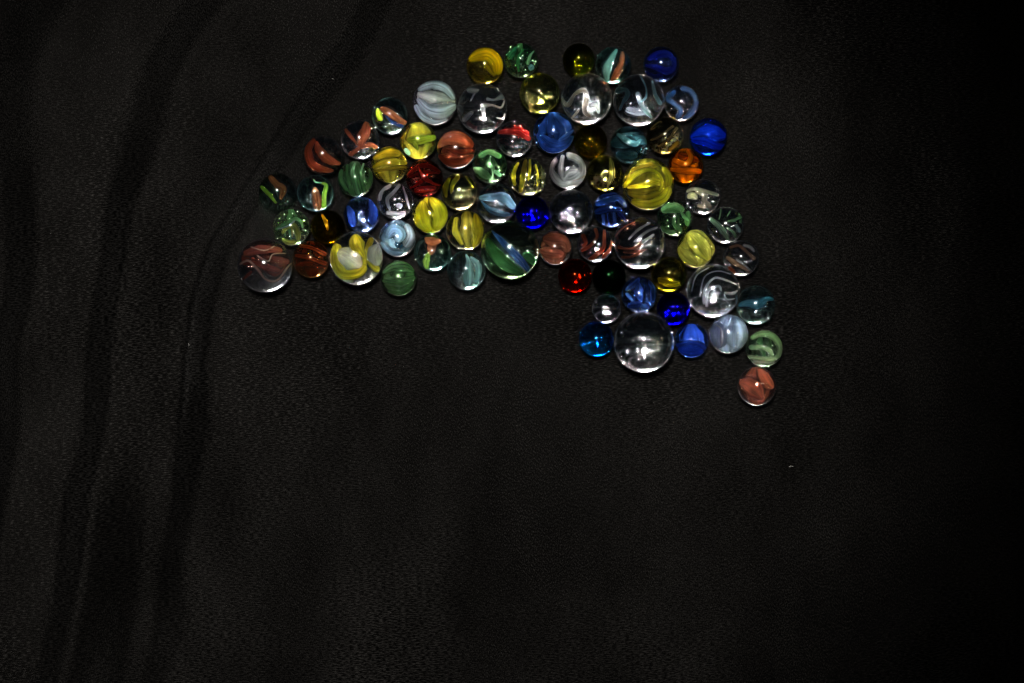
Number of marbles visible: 74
